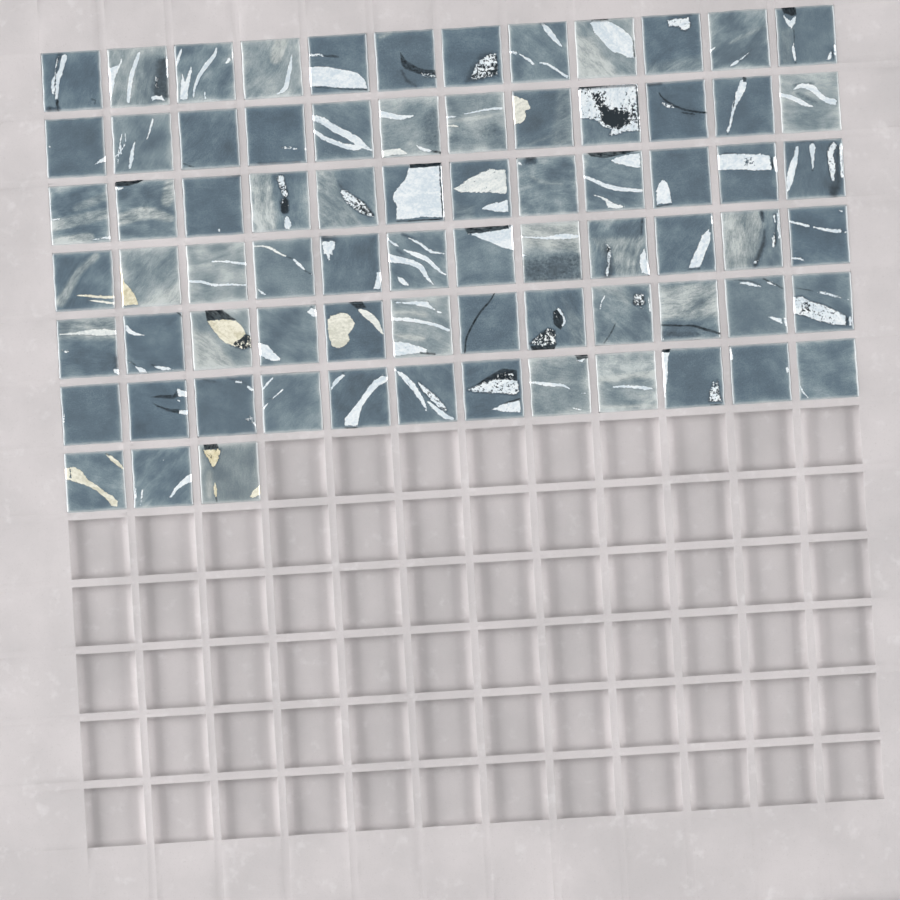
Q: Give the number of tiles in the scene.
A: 75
